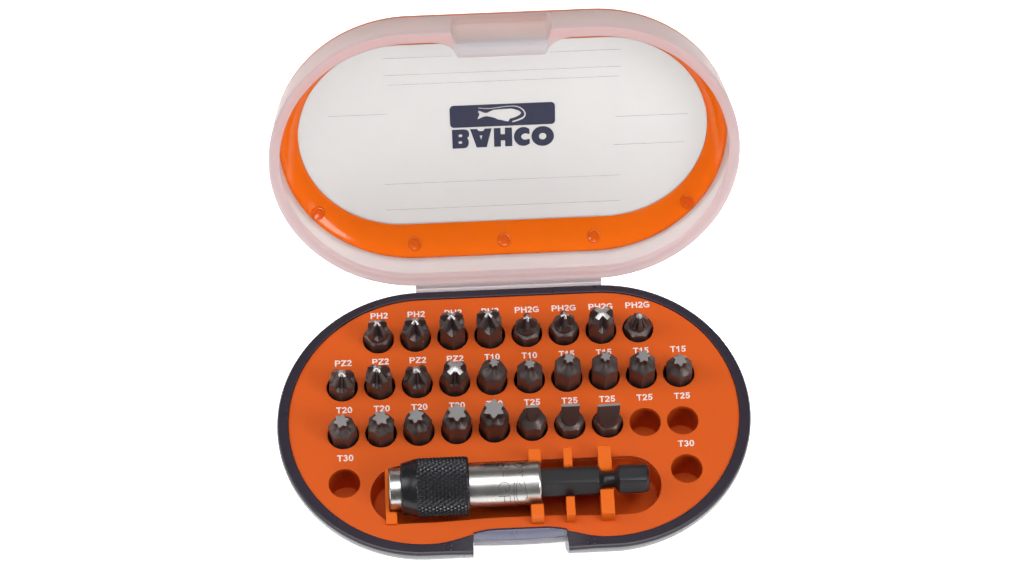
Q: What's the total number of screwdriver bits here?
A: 26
